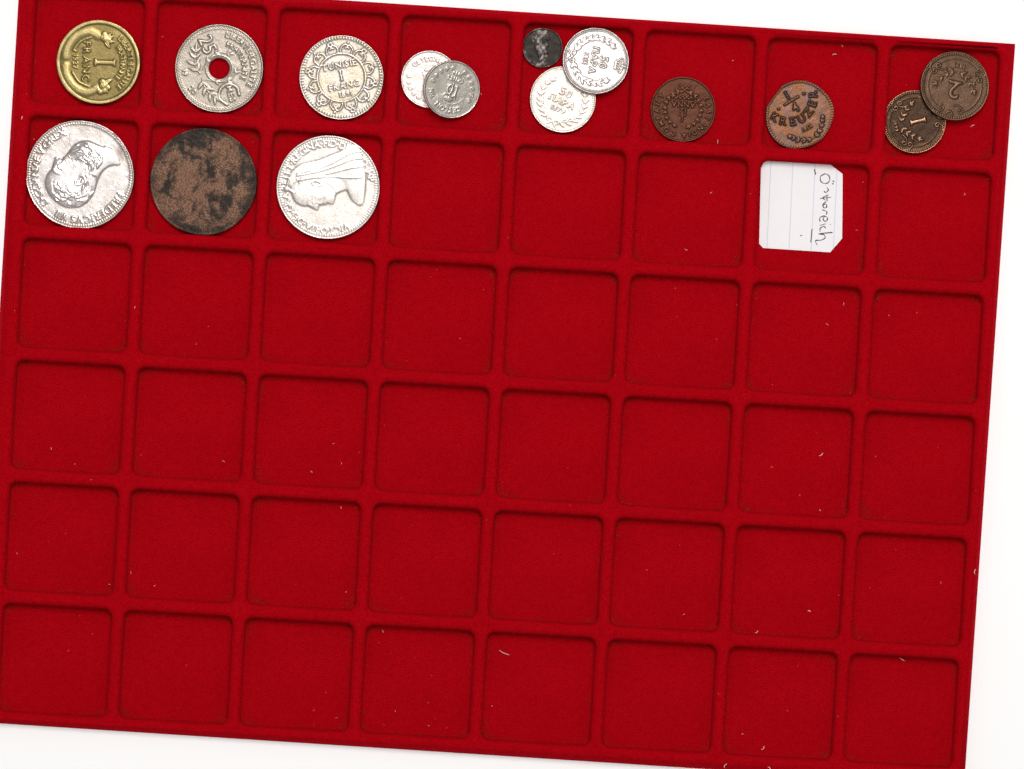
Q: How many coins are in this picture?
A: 15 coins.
